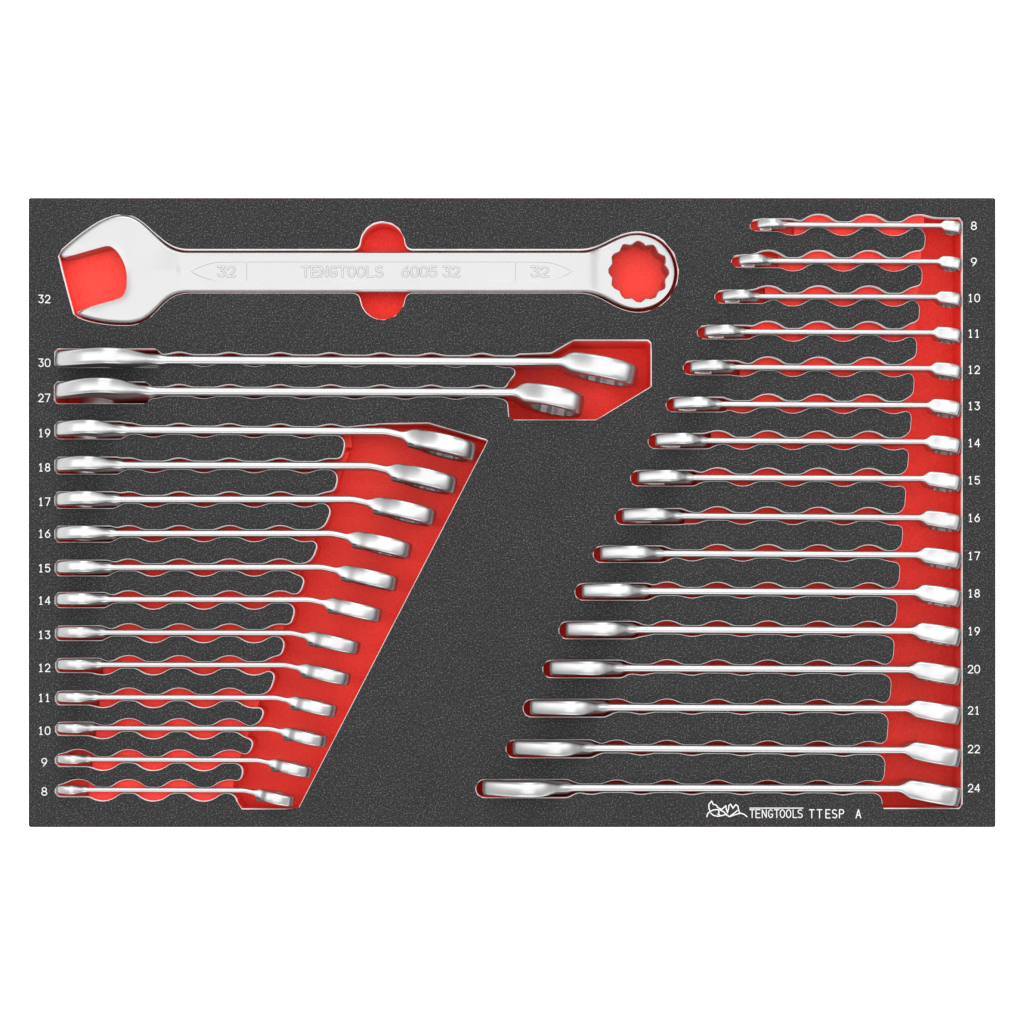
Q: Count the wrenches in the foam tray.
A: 31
